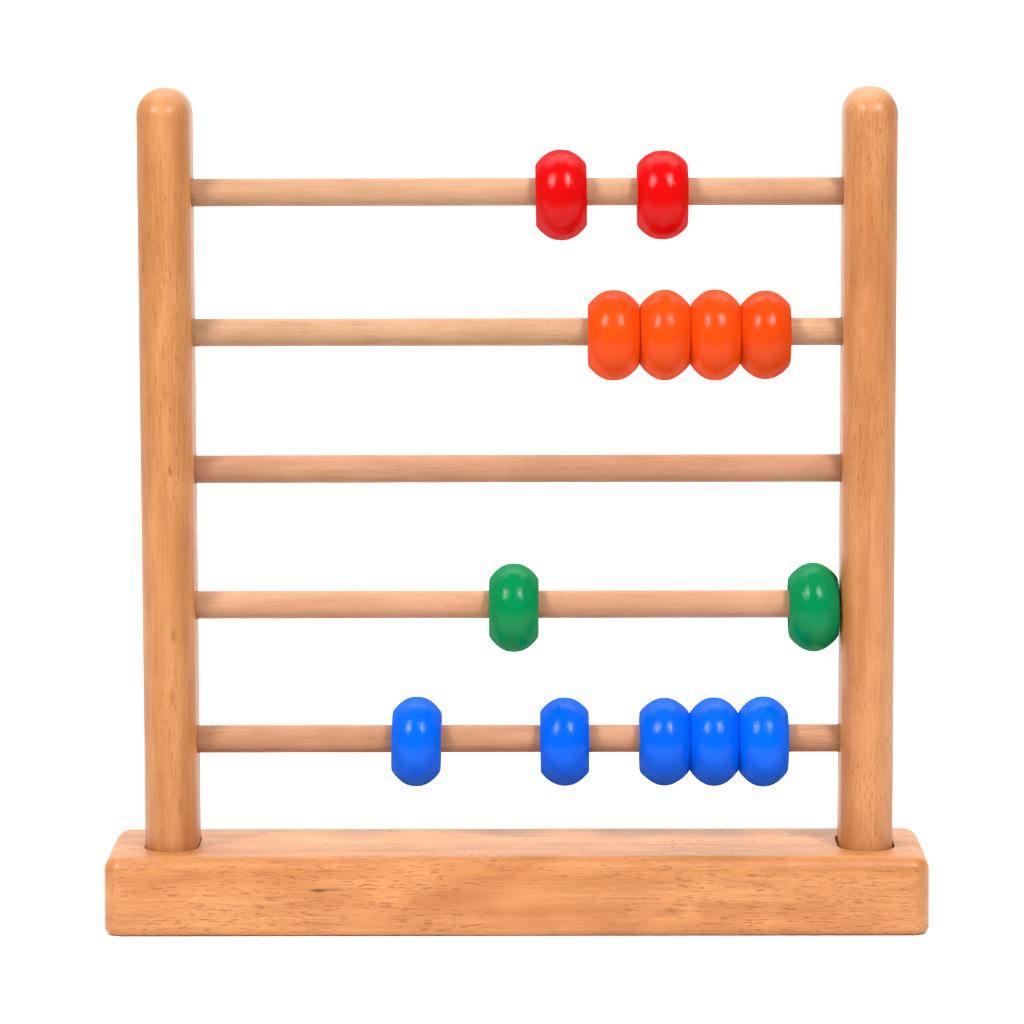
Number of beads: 13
